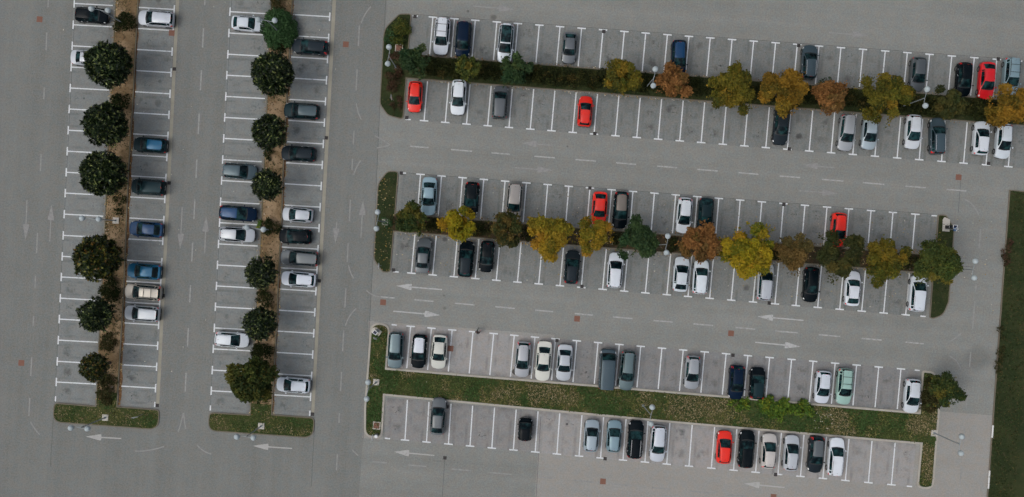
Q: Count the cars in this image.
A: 88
